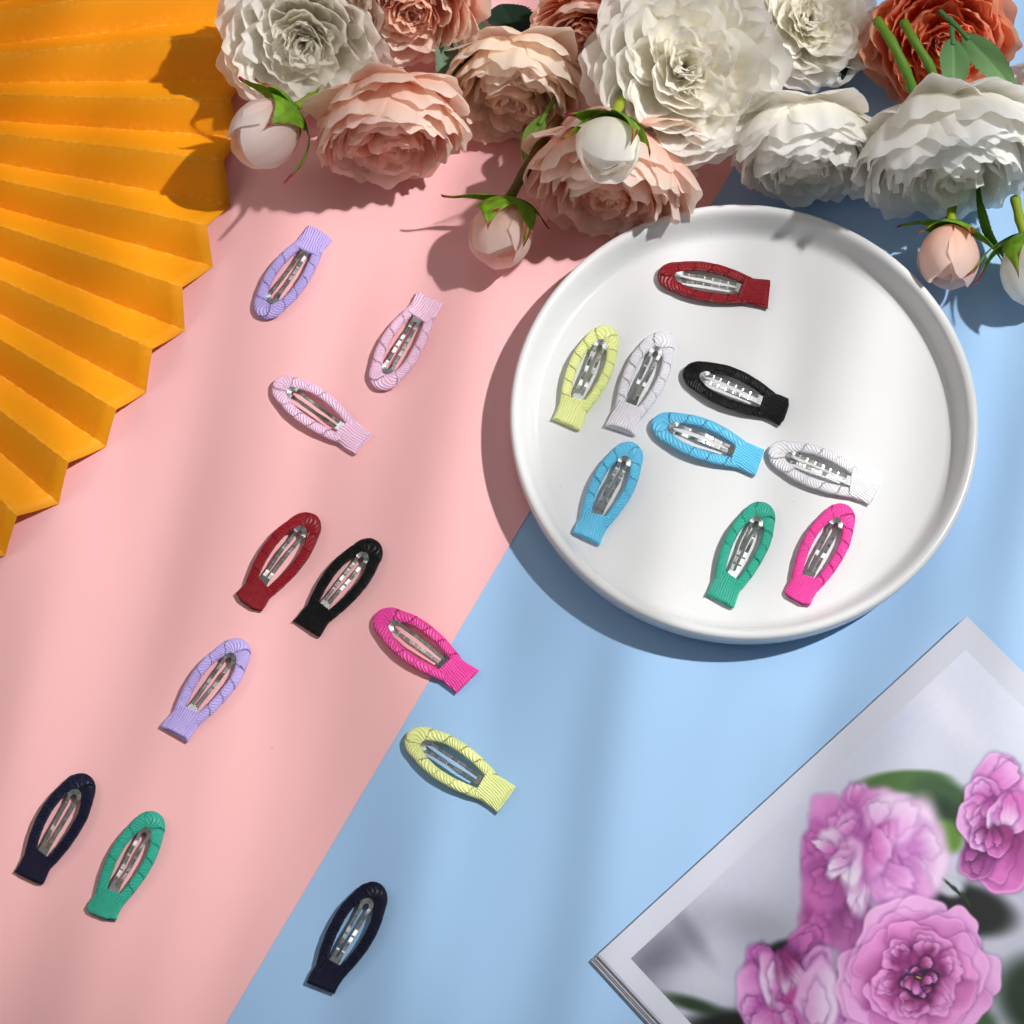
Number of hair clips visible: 20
